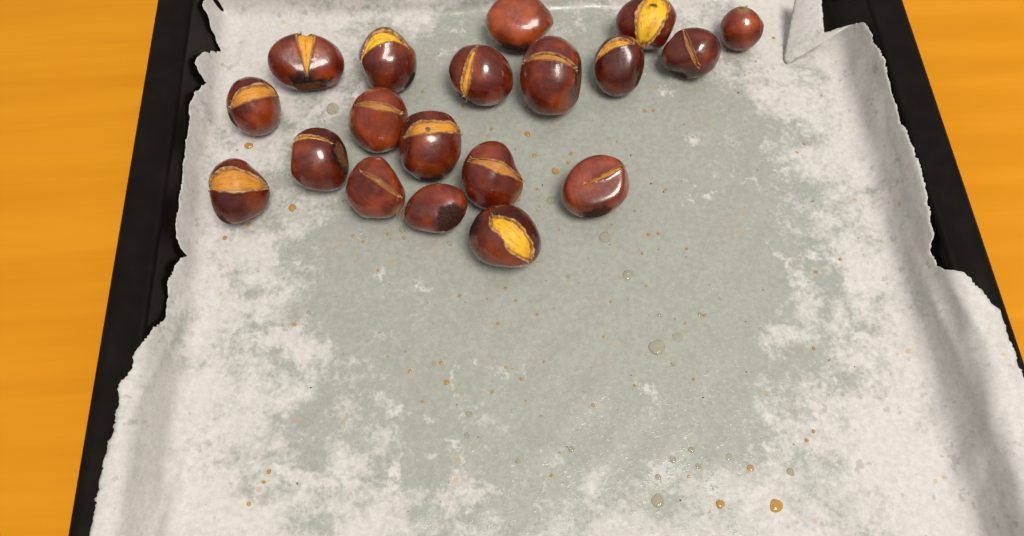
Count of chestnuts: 19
